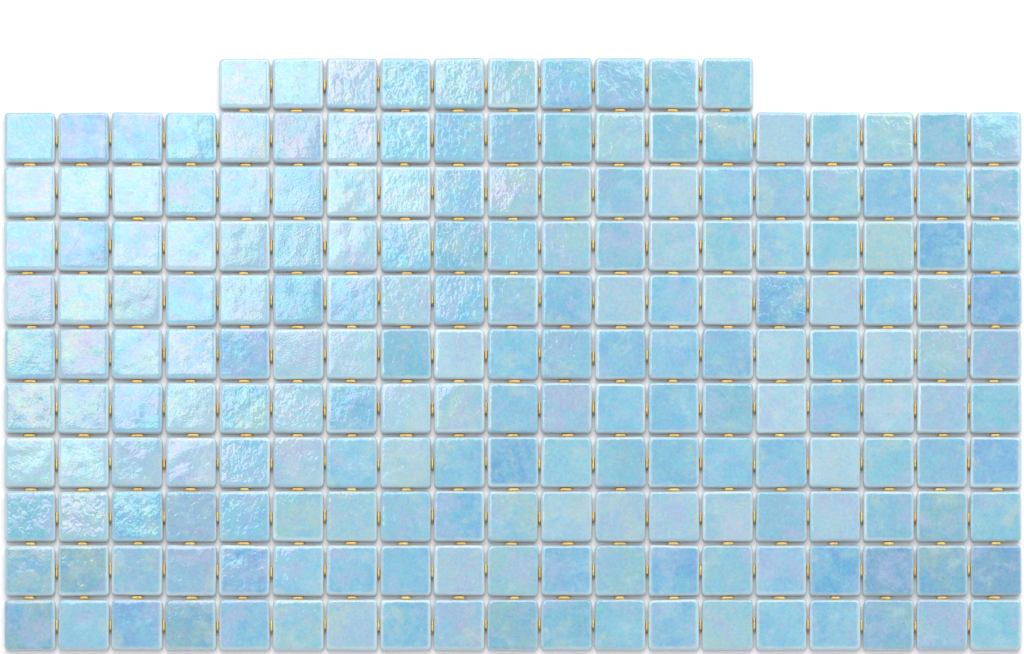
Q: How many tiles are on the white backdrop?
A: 200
